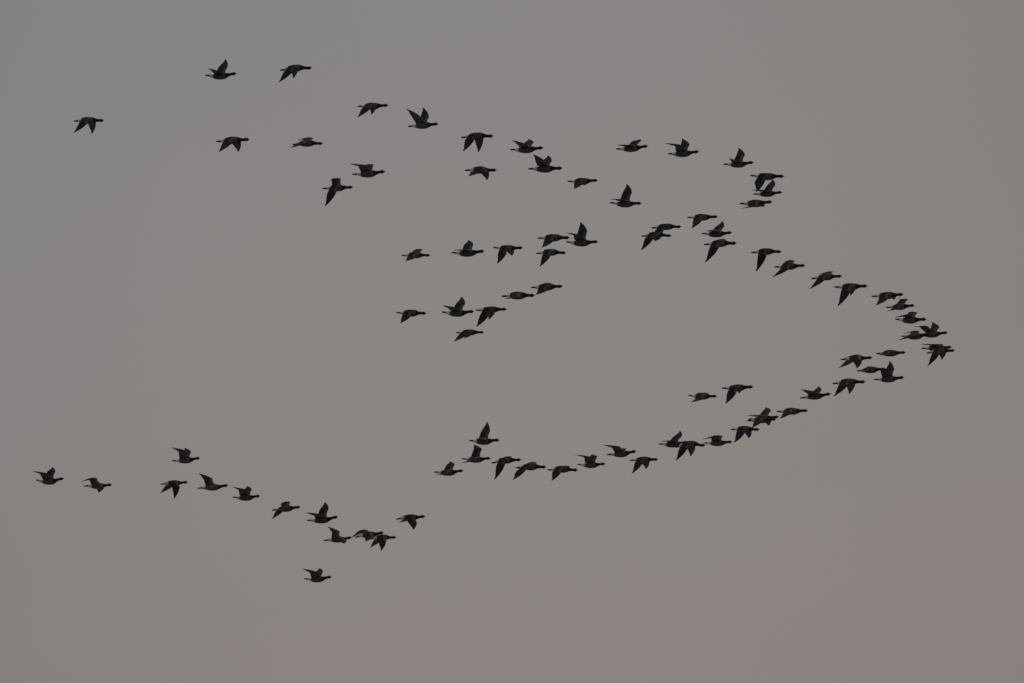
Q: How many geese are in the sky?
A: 86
